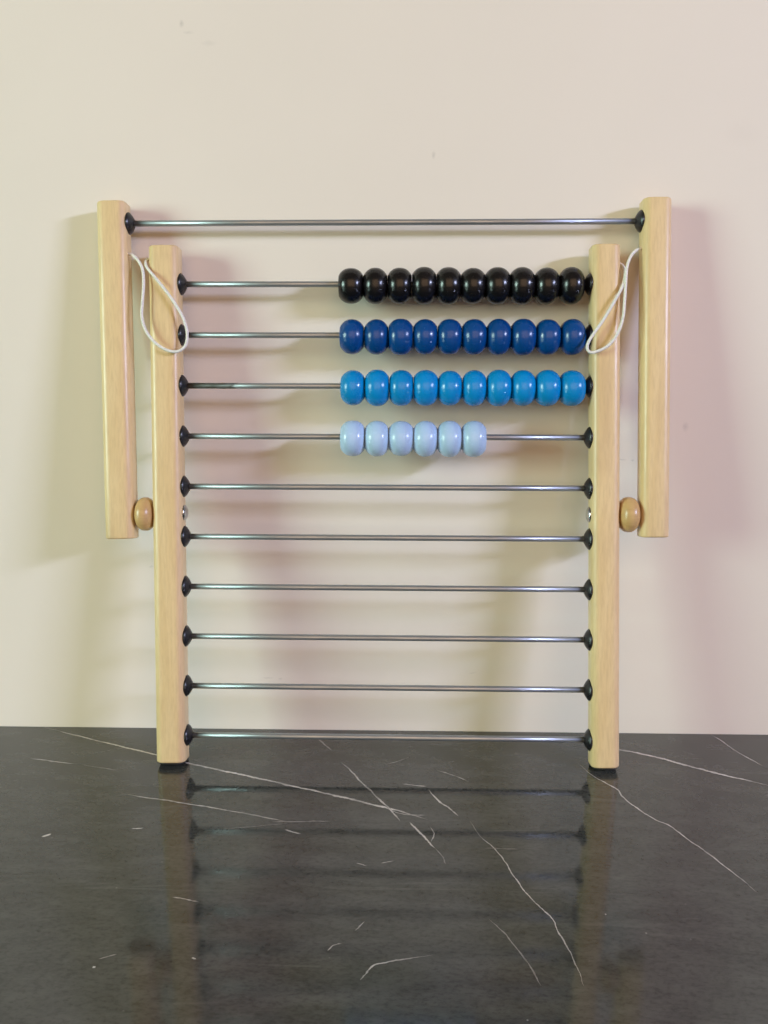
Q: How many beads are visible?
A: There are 36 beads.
